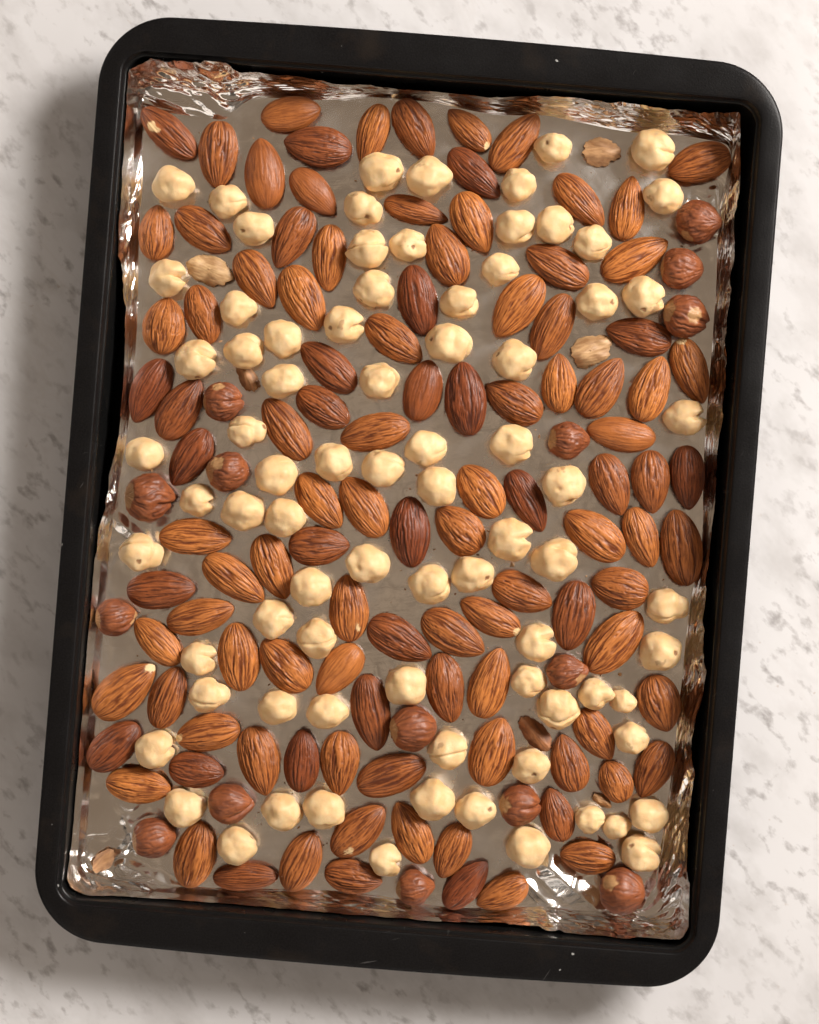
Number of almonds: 107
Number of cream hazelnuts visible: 80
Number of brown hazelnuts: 15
